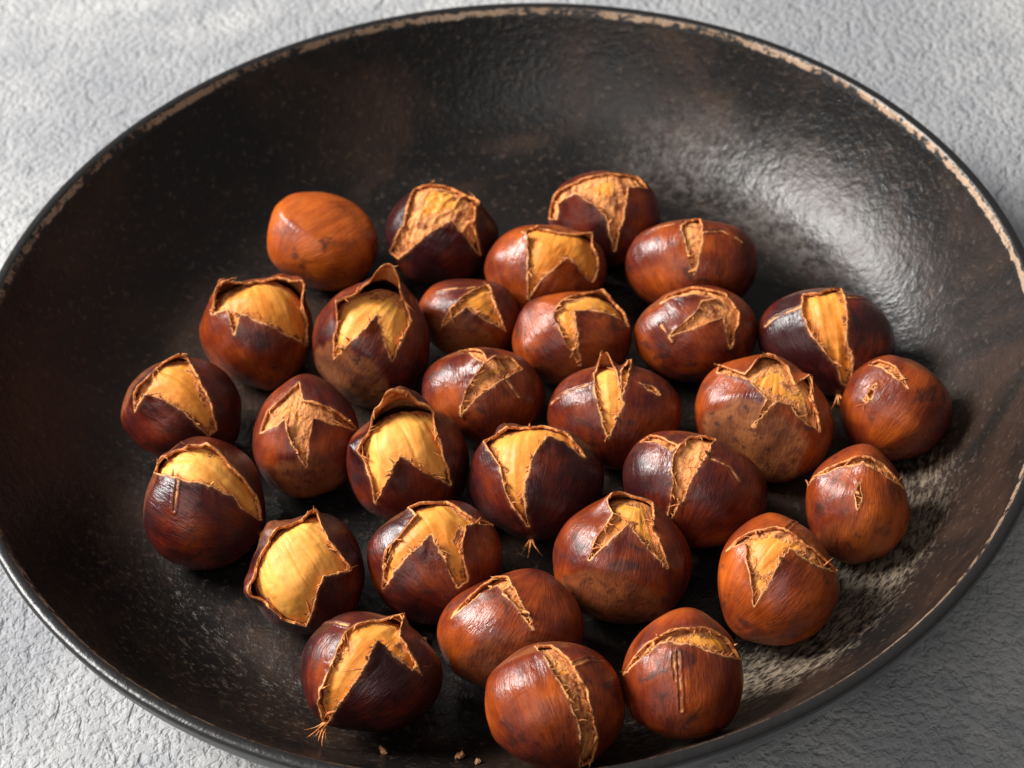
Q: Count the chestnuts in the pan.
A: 30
